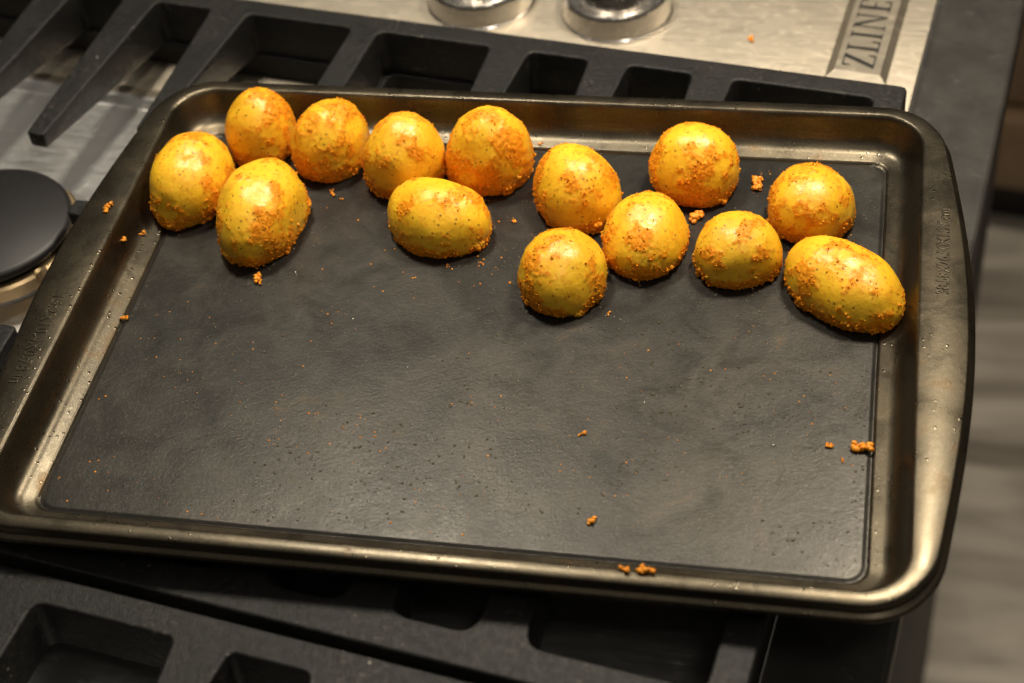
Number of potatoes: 14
